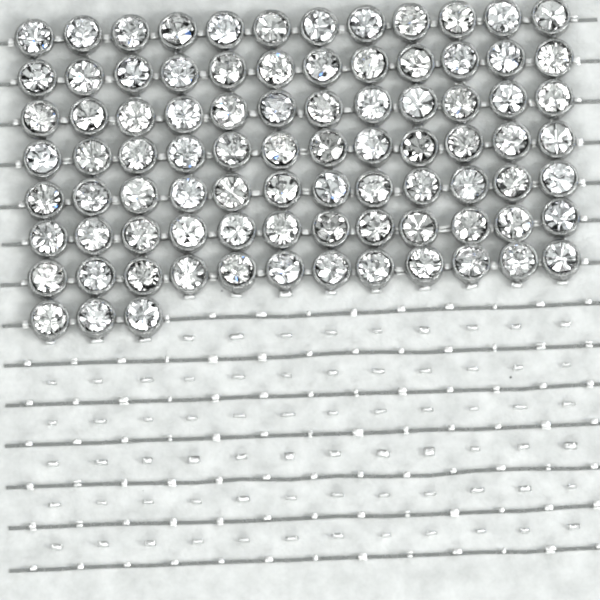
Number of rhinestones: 87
